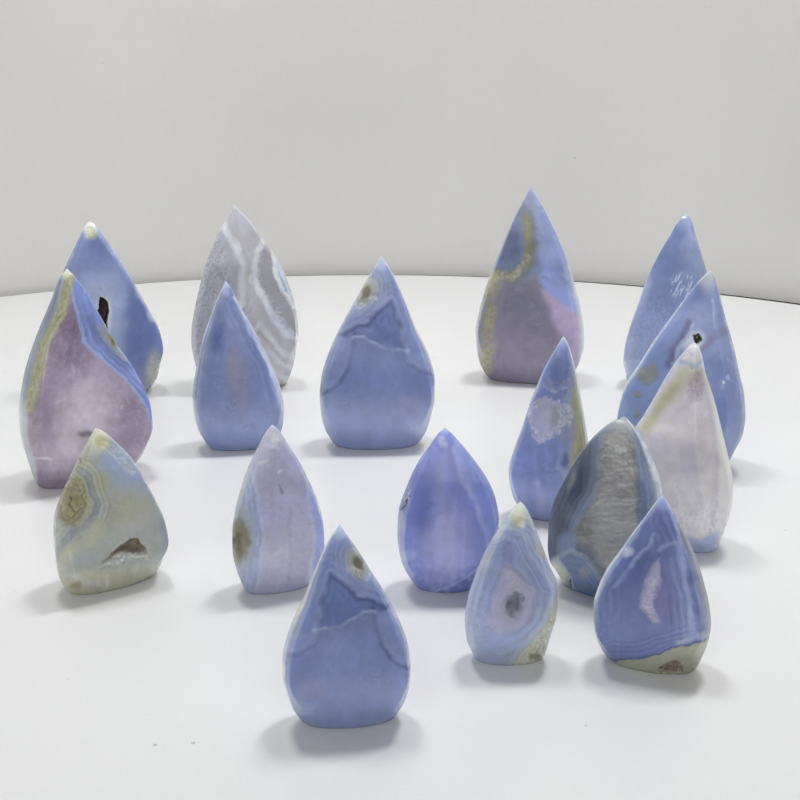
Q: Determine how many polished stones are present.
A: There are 17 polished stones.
